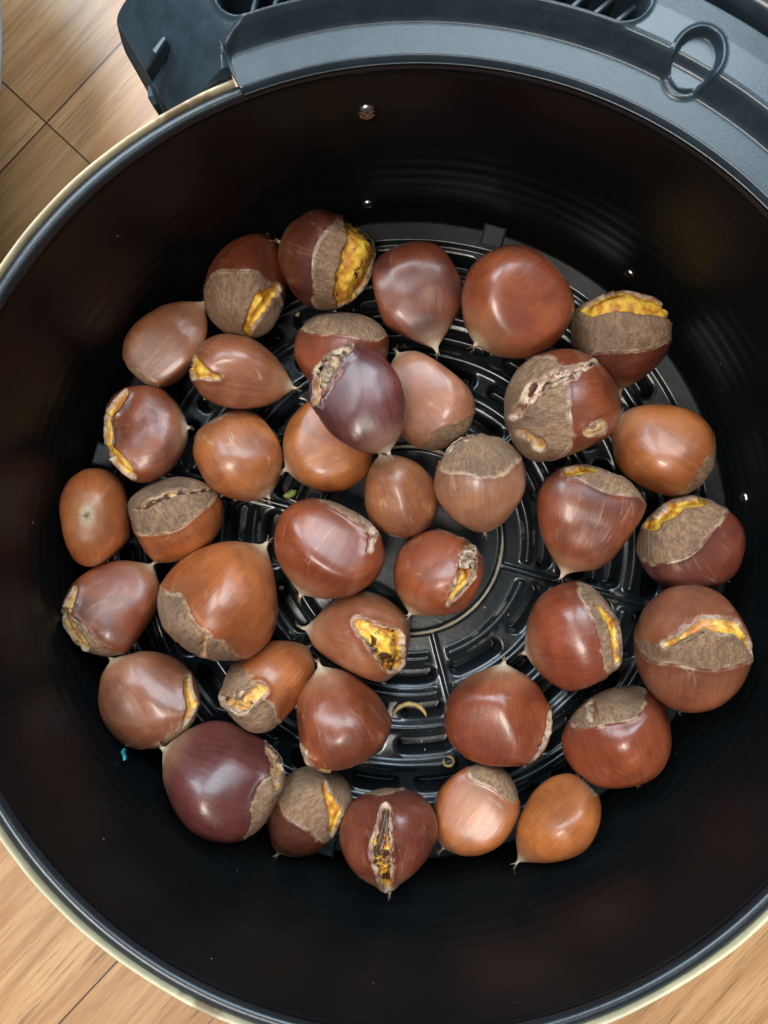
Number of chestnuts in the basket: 38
